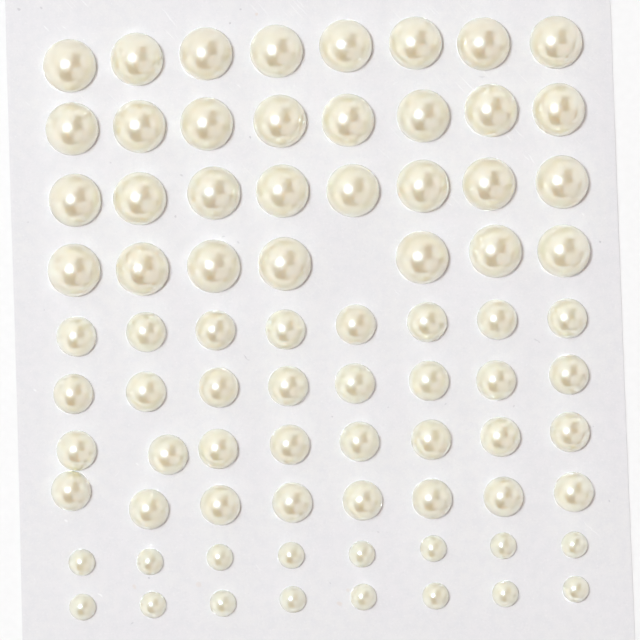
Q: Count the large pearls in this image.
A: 31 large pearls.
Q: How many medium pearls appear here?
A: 32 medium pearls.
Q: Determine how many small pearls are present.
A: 16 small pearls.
